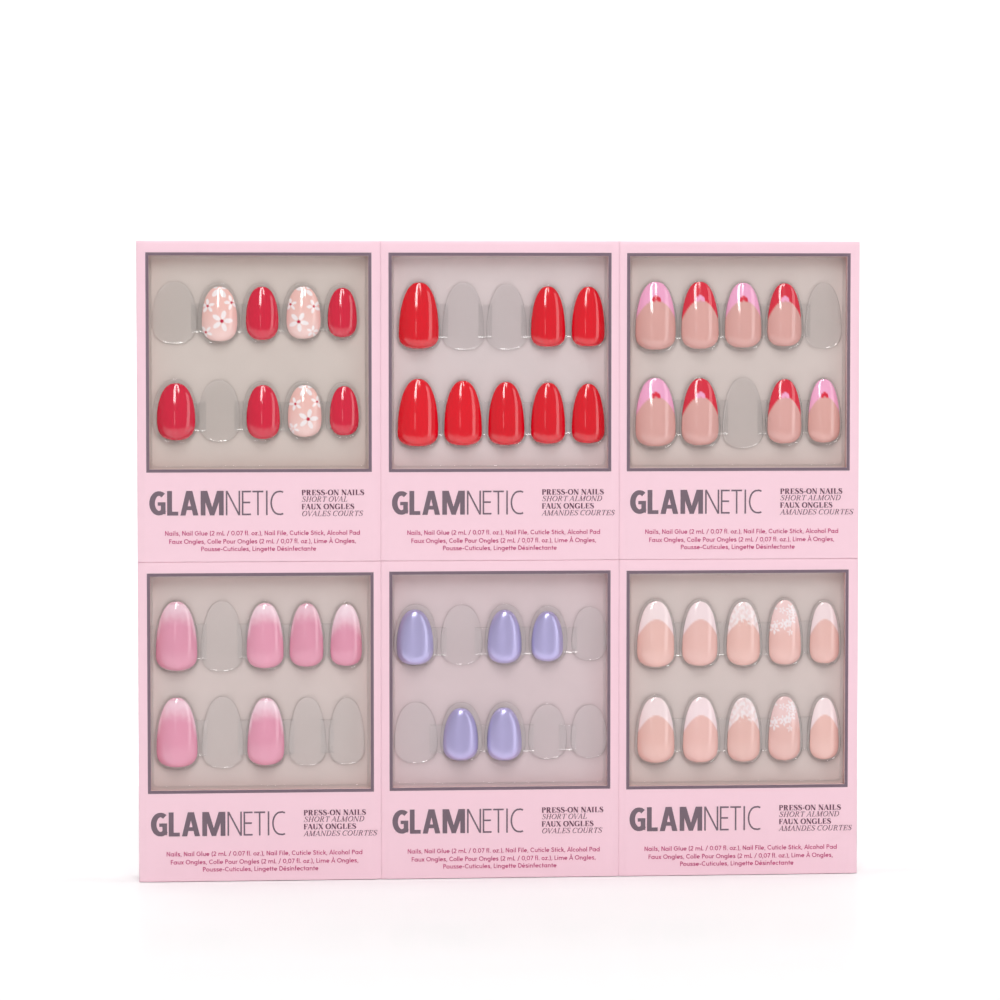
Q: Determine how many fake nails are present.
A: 45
